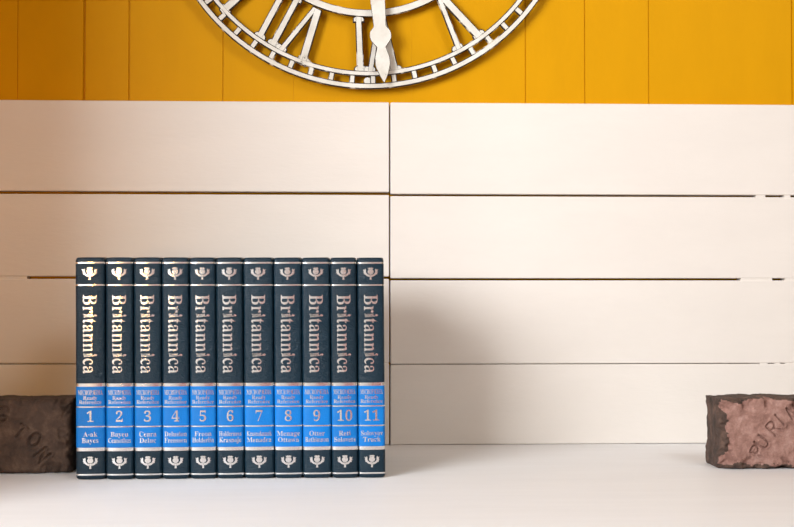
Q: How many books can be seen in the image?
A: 11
